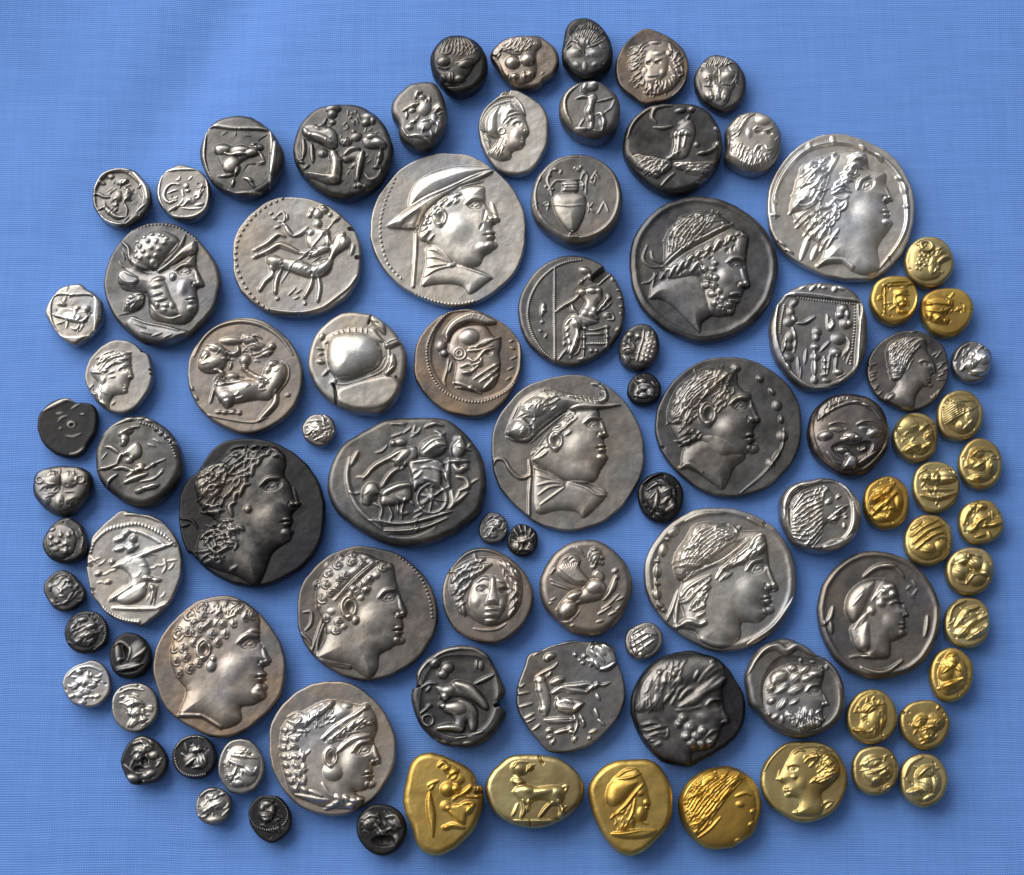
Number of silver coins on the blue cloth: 69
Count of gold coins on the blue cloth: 22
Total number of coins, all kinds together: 91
